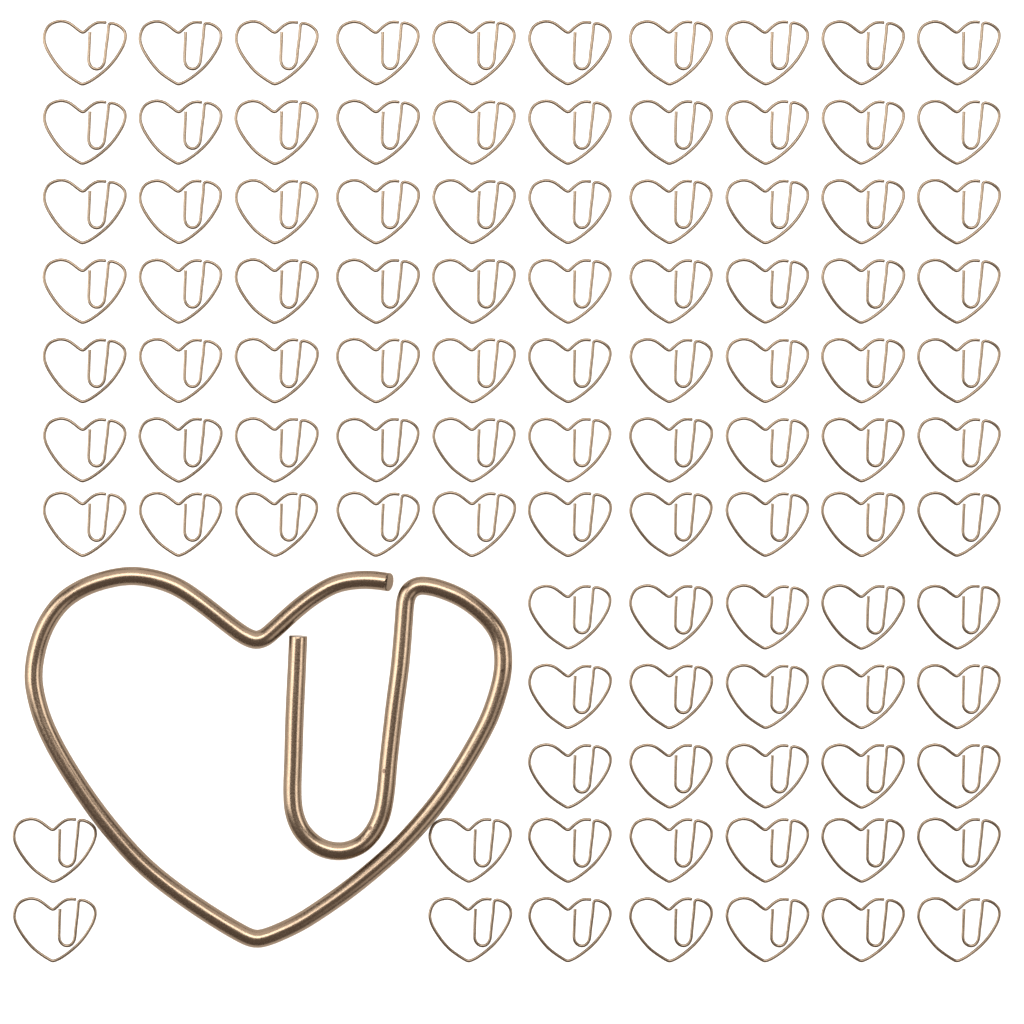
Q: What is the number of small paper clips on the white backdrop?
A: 99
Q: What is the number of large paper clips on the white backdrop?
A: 1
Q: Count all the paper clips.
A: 100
